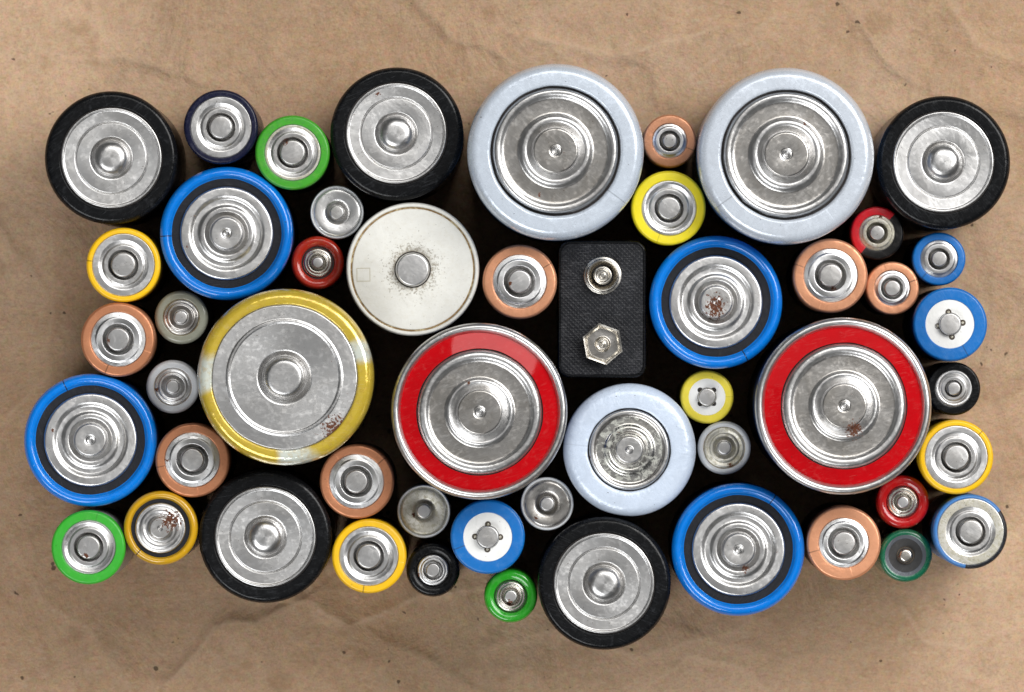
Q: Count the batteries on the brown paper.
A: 51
